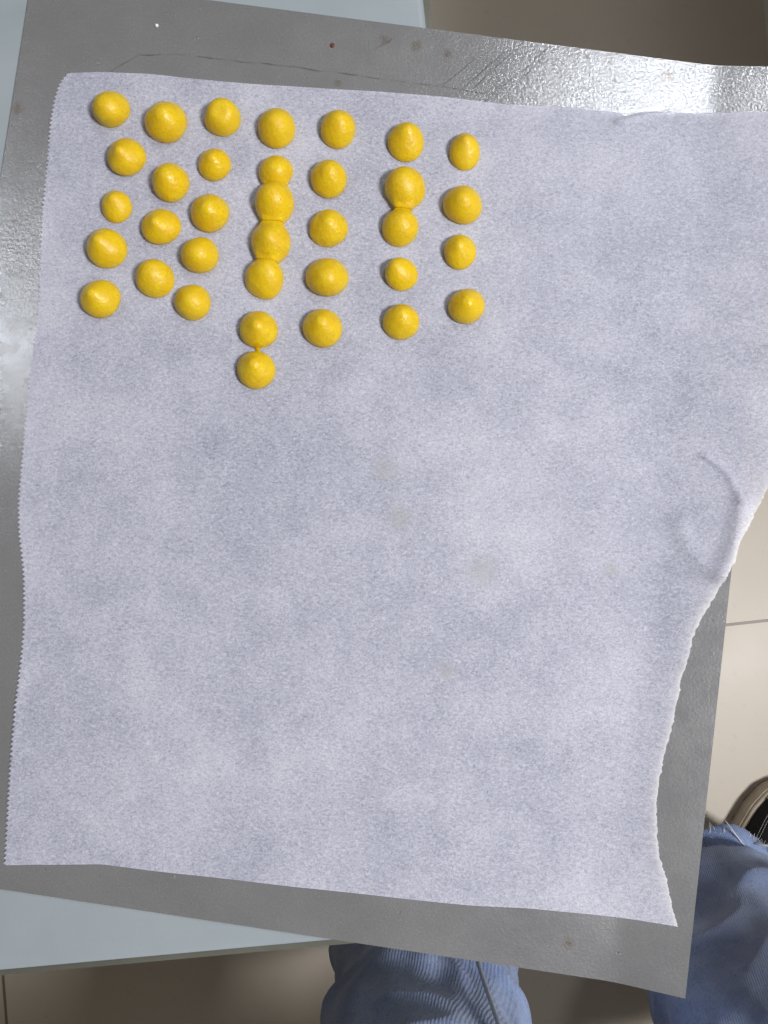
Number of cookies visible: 35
